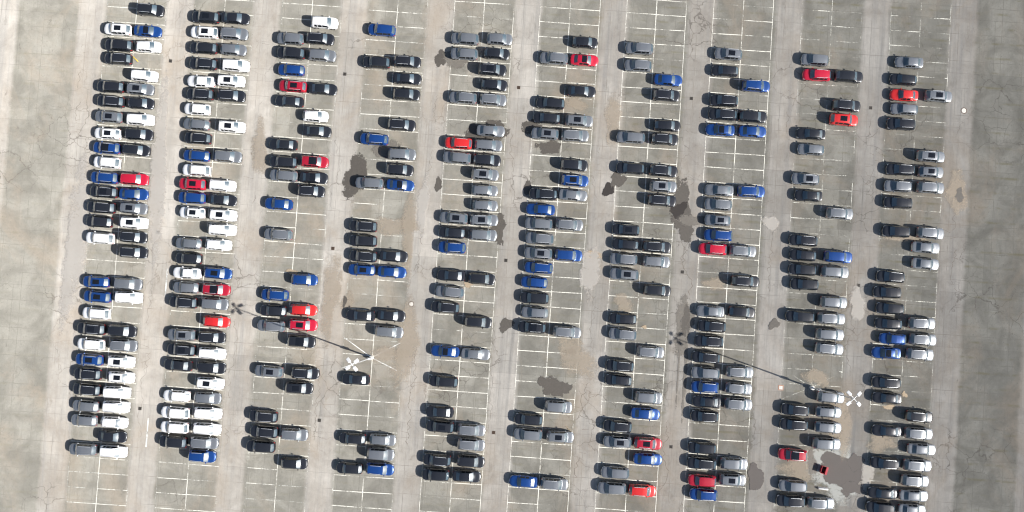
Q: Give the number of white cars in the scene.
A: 39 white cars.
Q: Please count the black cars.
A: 145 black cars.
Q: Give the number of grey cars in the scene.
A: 122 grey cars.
